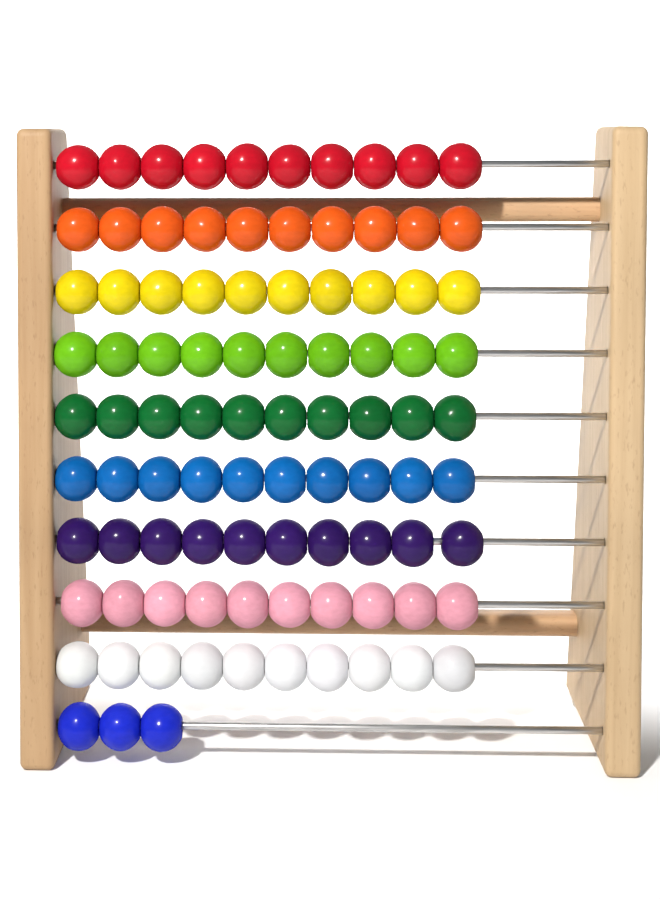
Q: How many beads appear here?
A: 93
